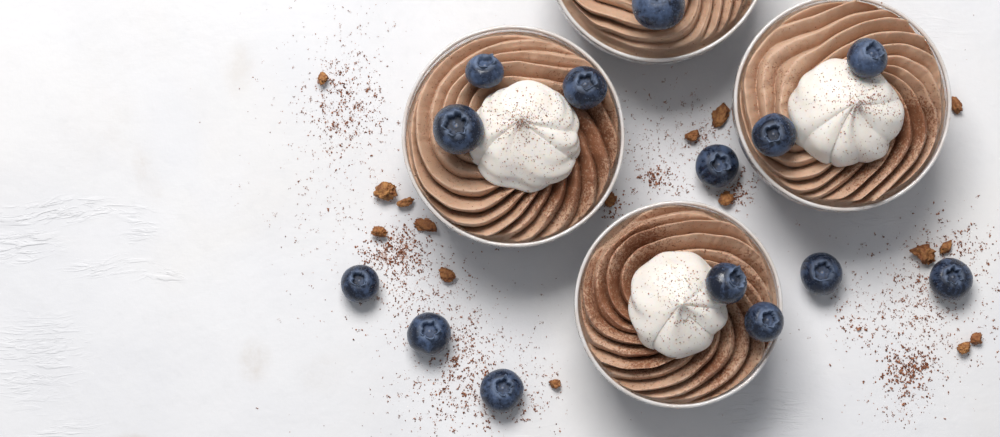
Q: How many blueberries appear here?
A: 14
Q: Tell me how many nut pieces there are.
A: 16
